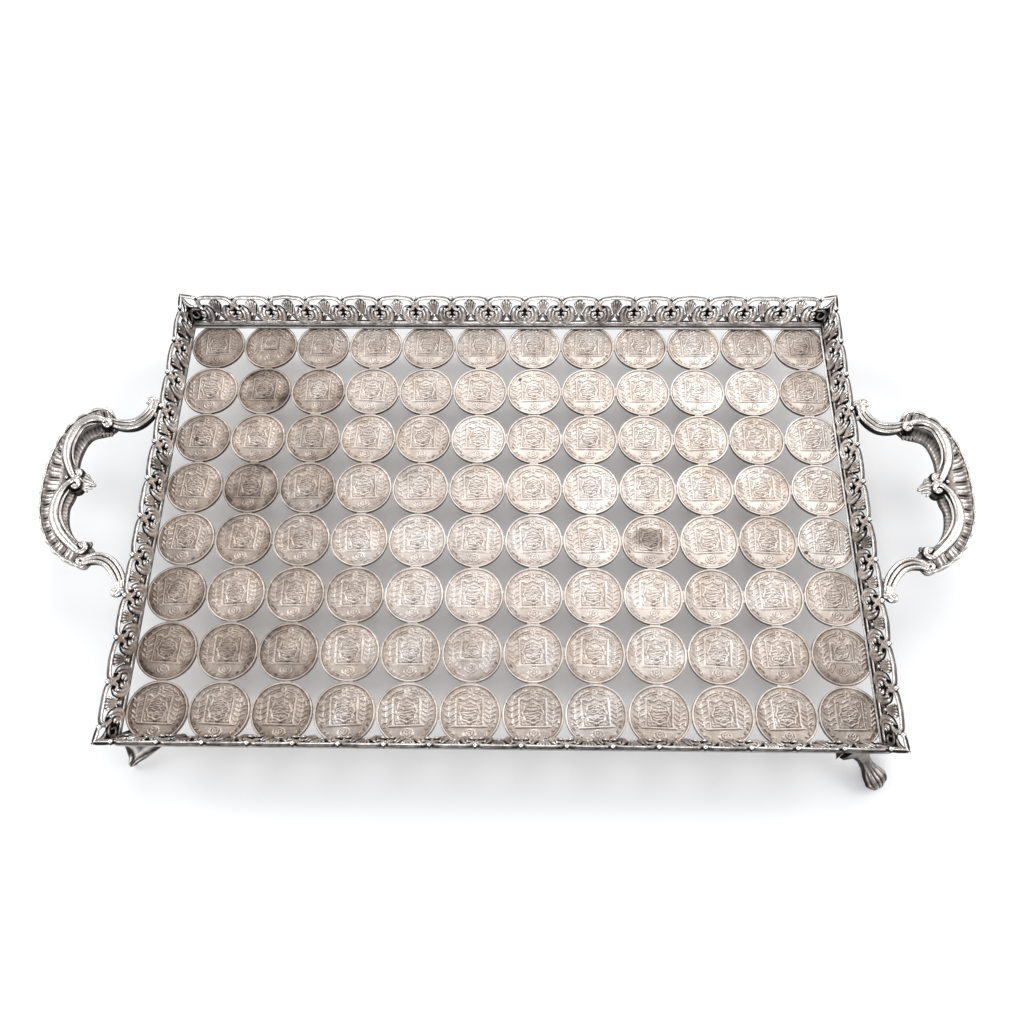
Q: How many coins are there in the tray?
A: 96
